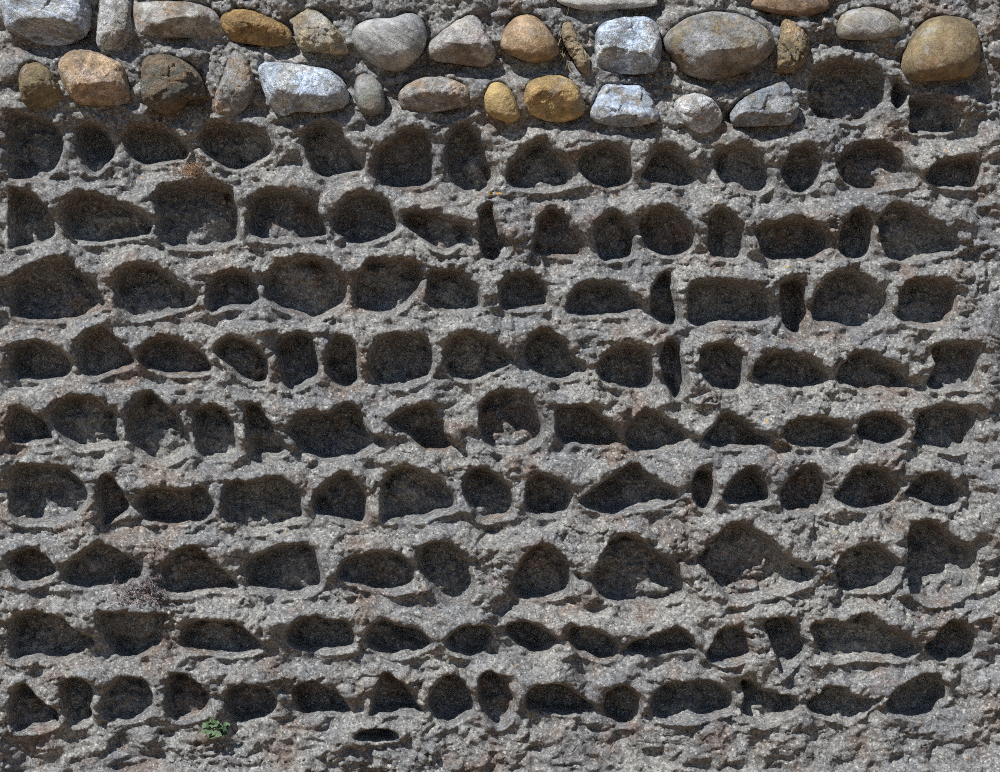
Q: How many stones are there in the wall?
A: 28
